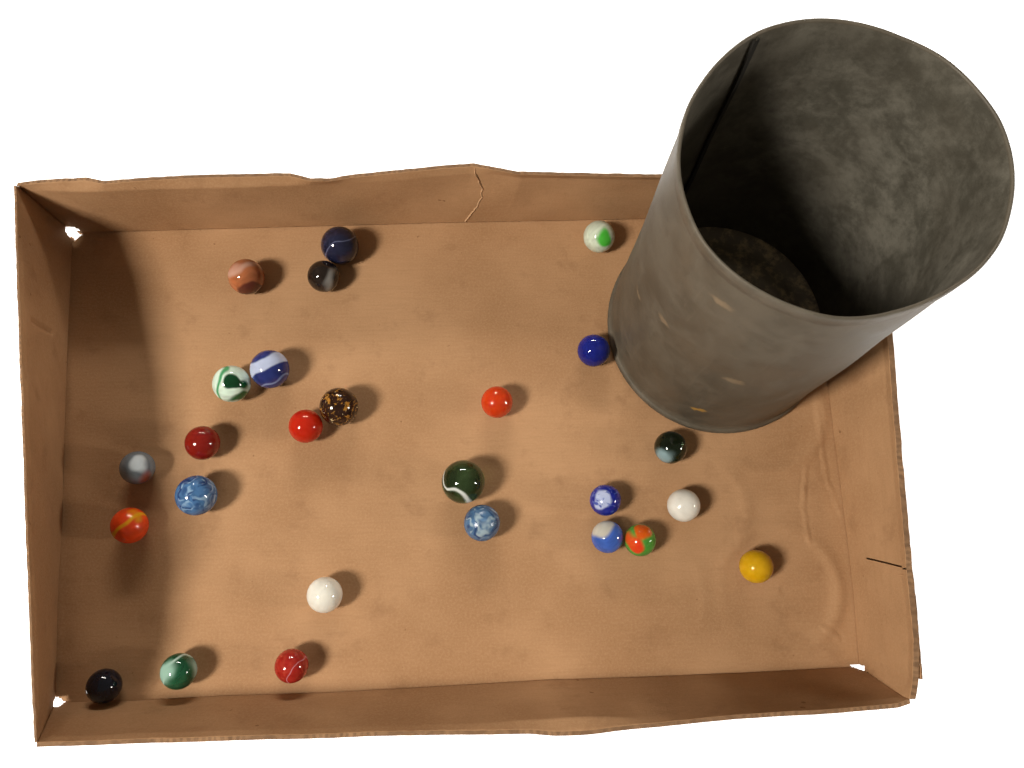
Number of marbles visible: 26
